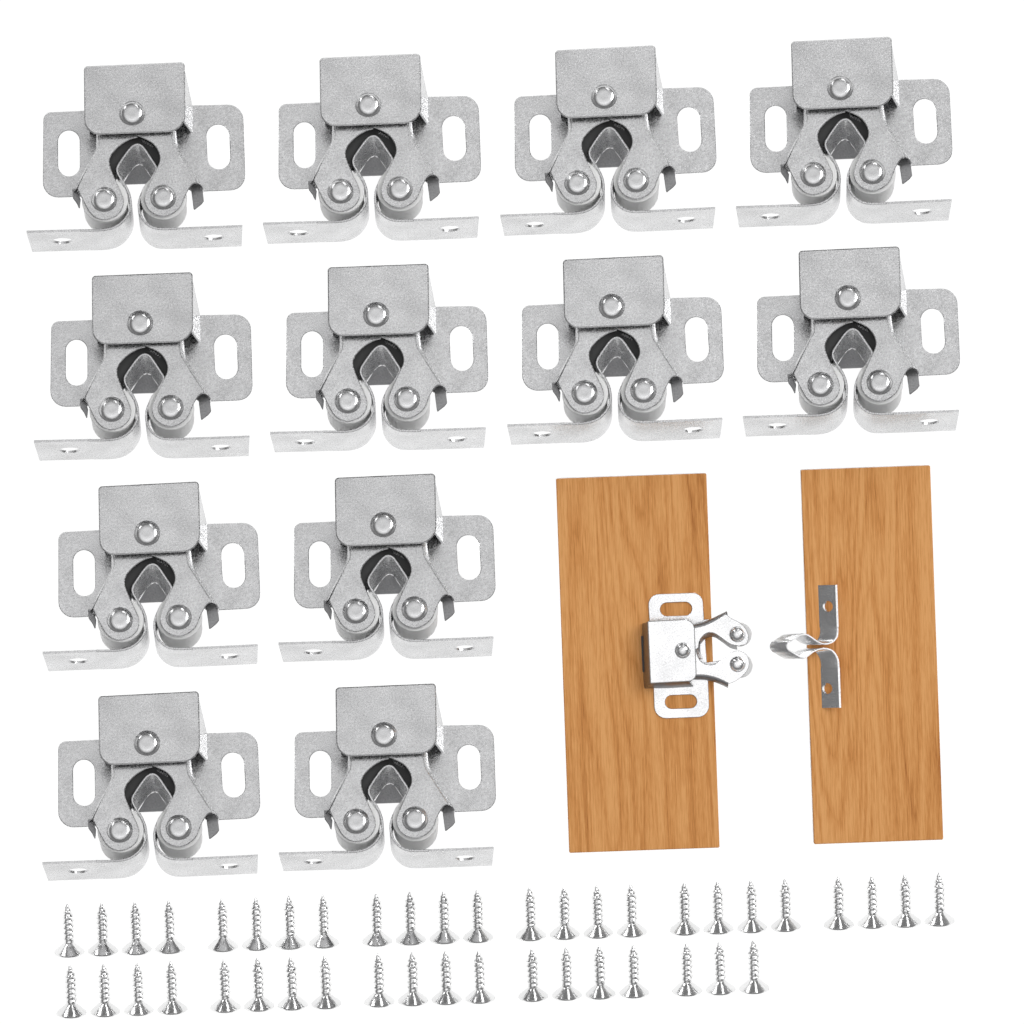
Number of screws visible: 43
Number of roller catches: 13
